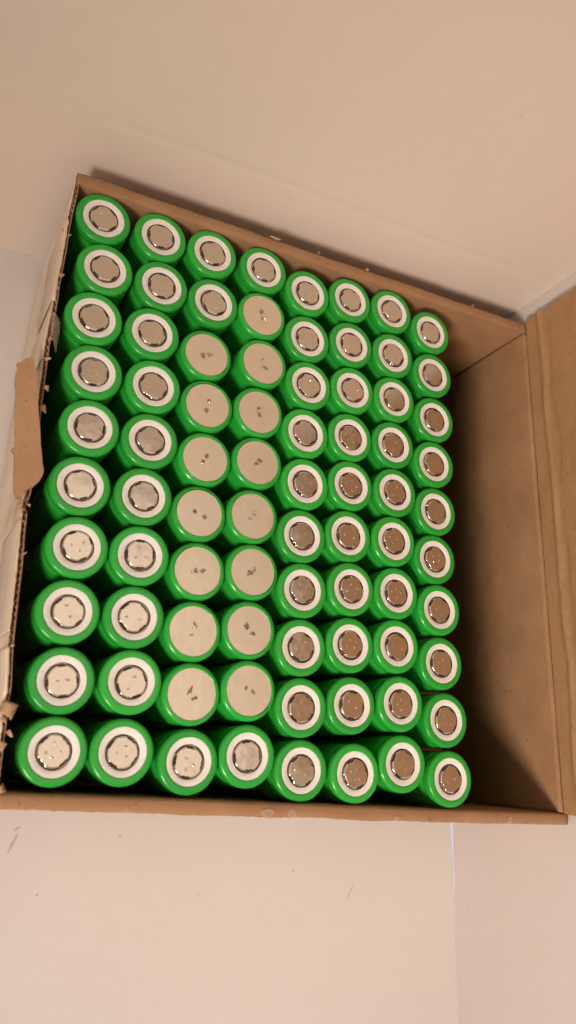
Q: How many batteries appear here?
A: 80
